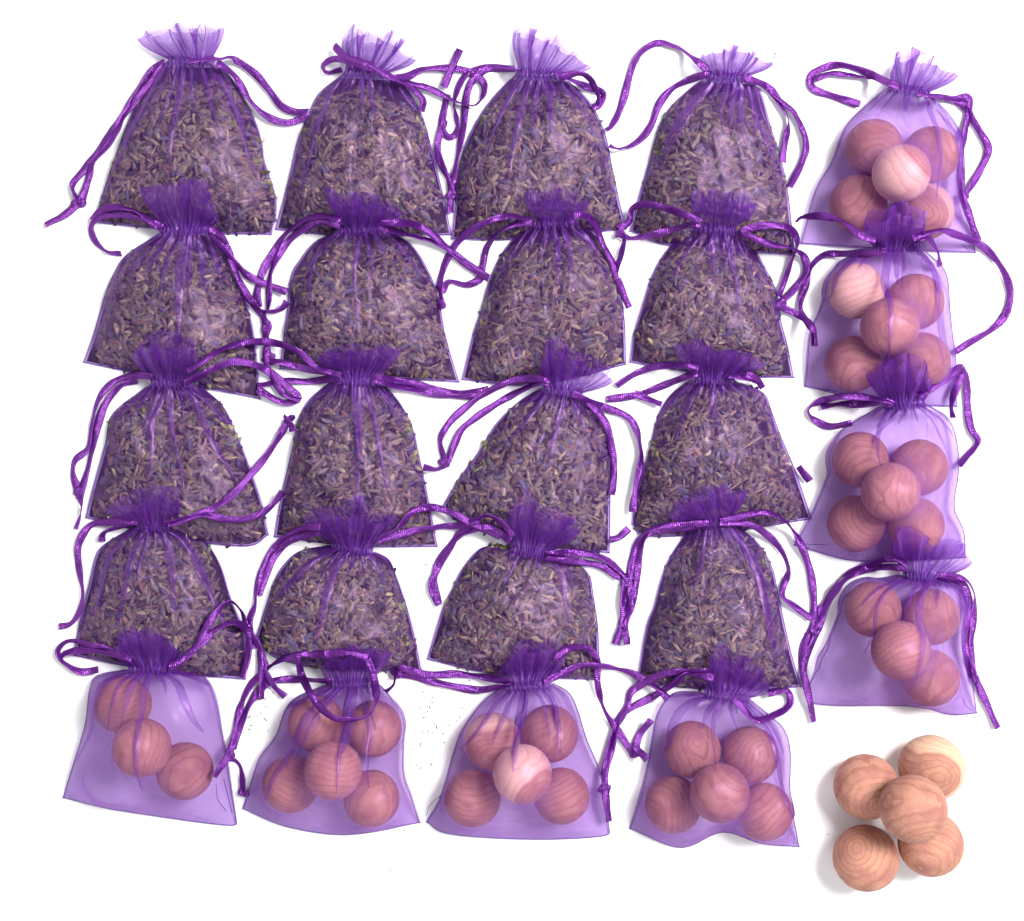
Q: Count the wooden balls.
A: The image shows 42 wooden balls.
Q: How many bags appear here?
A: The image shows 24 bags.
